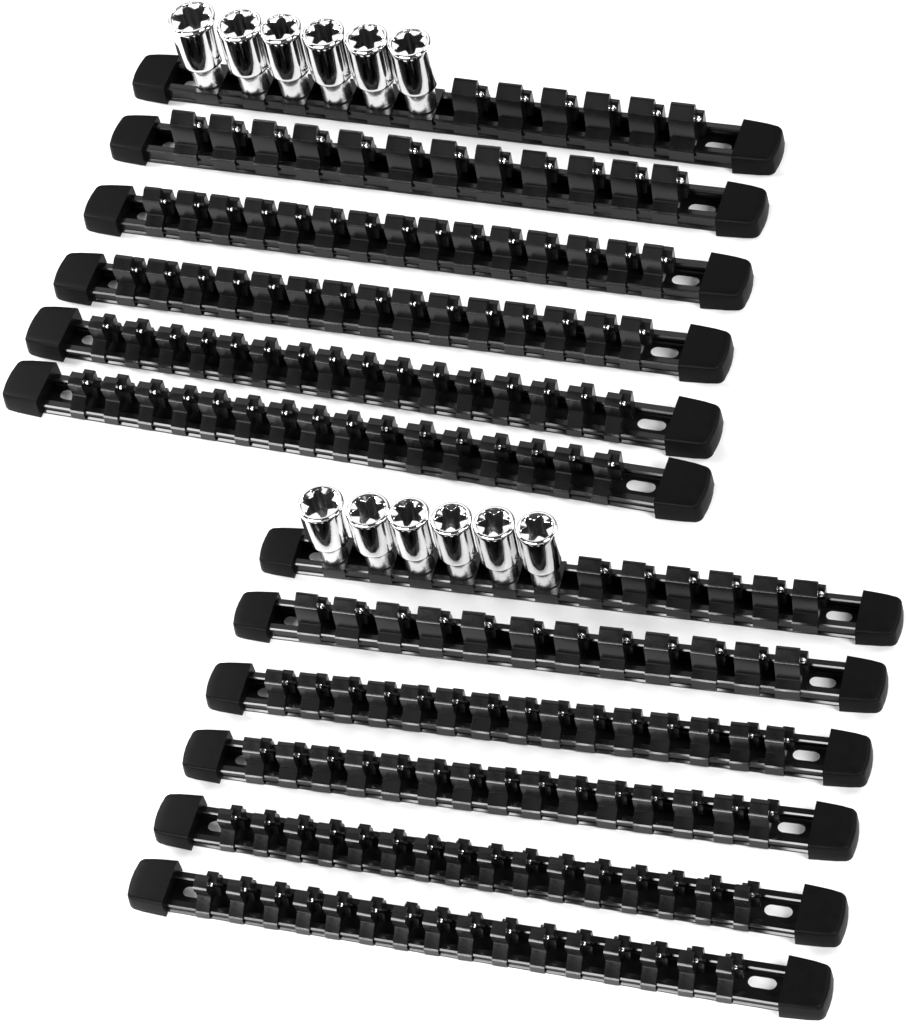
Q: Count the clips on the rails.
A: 160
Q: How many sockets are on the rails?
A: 12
